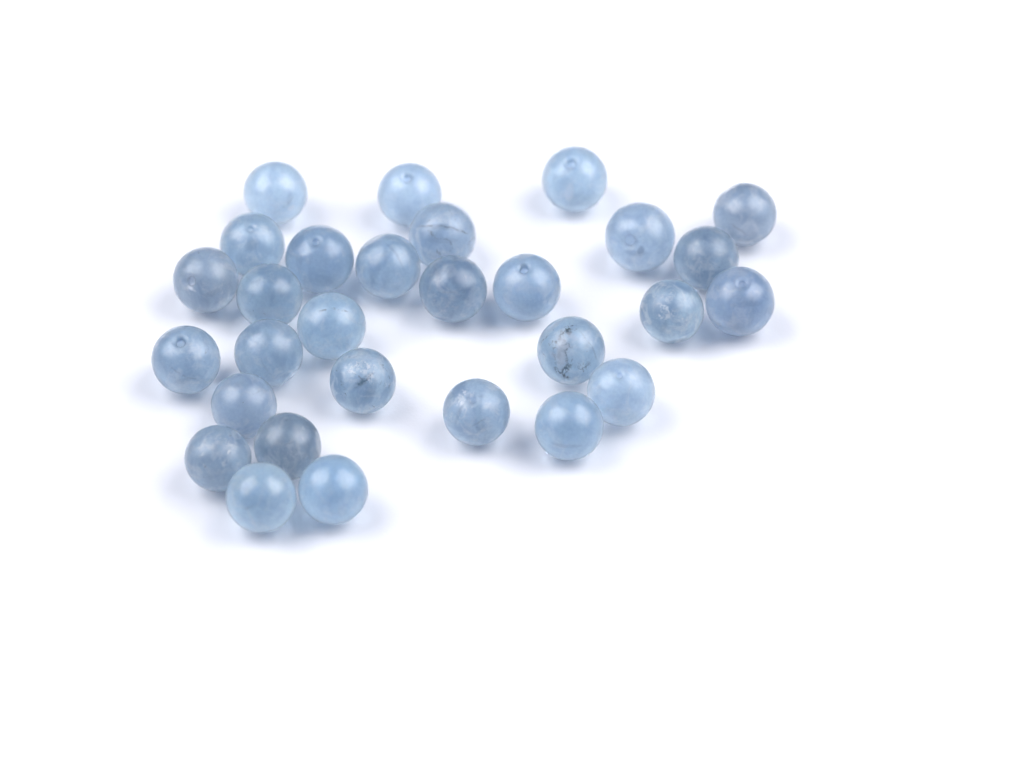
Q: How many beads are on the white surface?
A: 29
